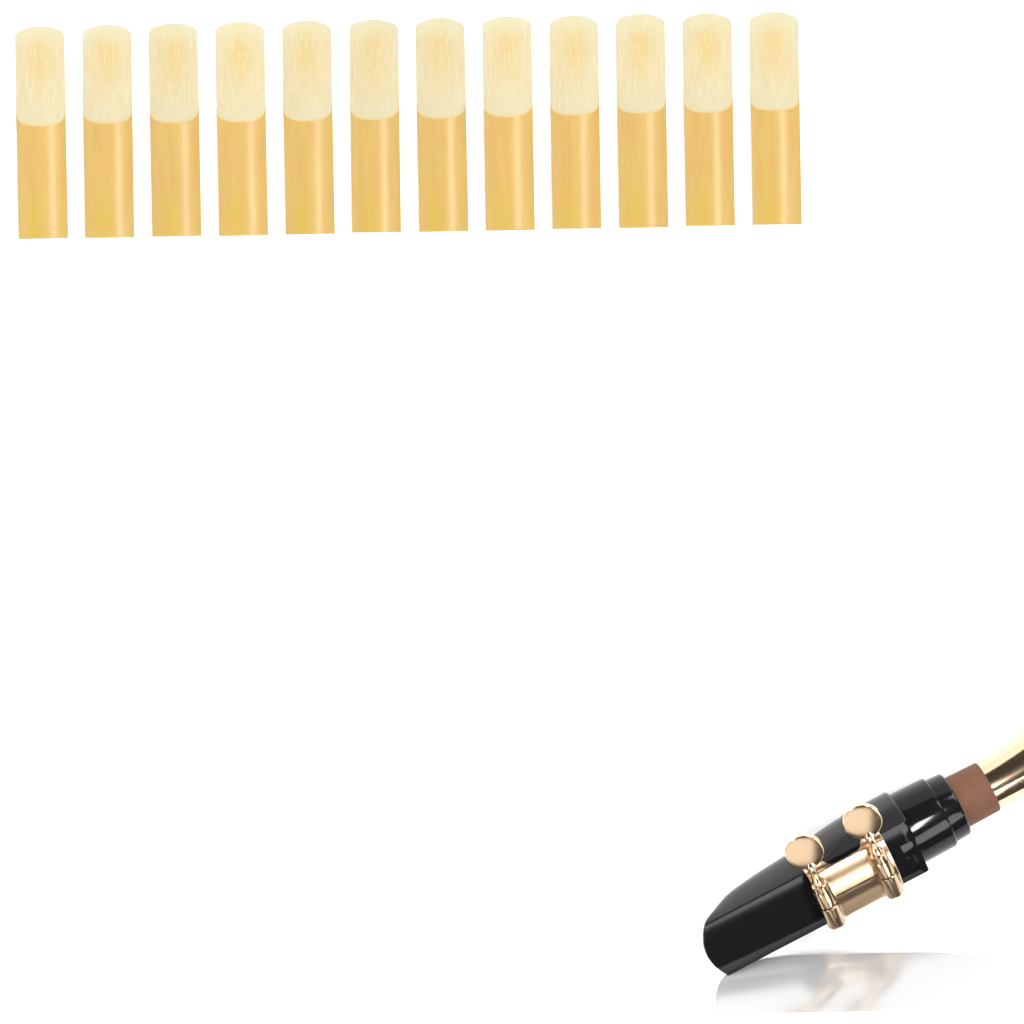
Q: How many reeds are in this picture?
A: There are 12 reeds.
